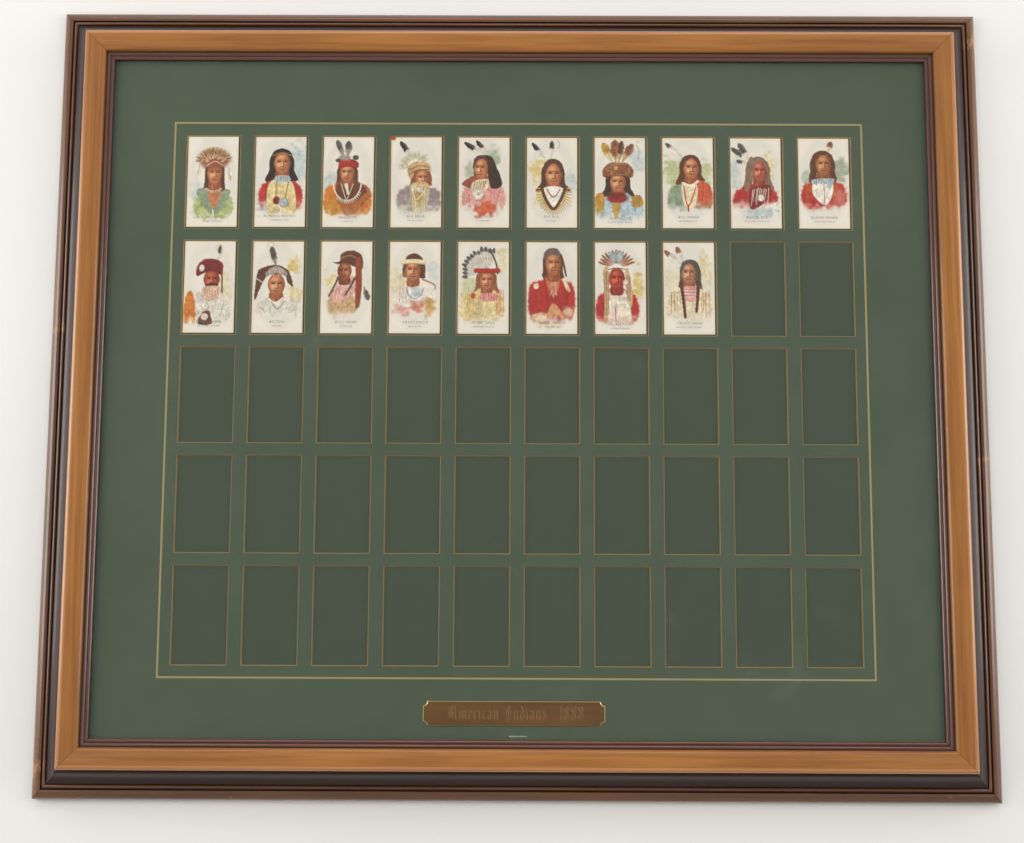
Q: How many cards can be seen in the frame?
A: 18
